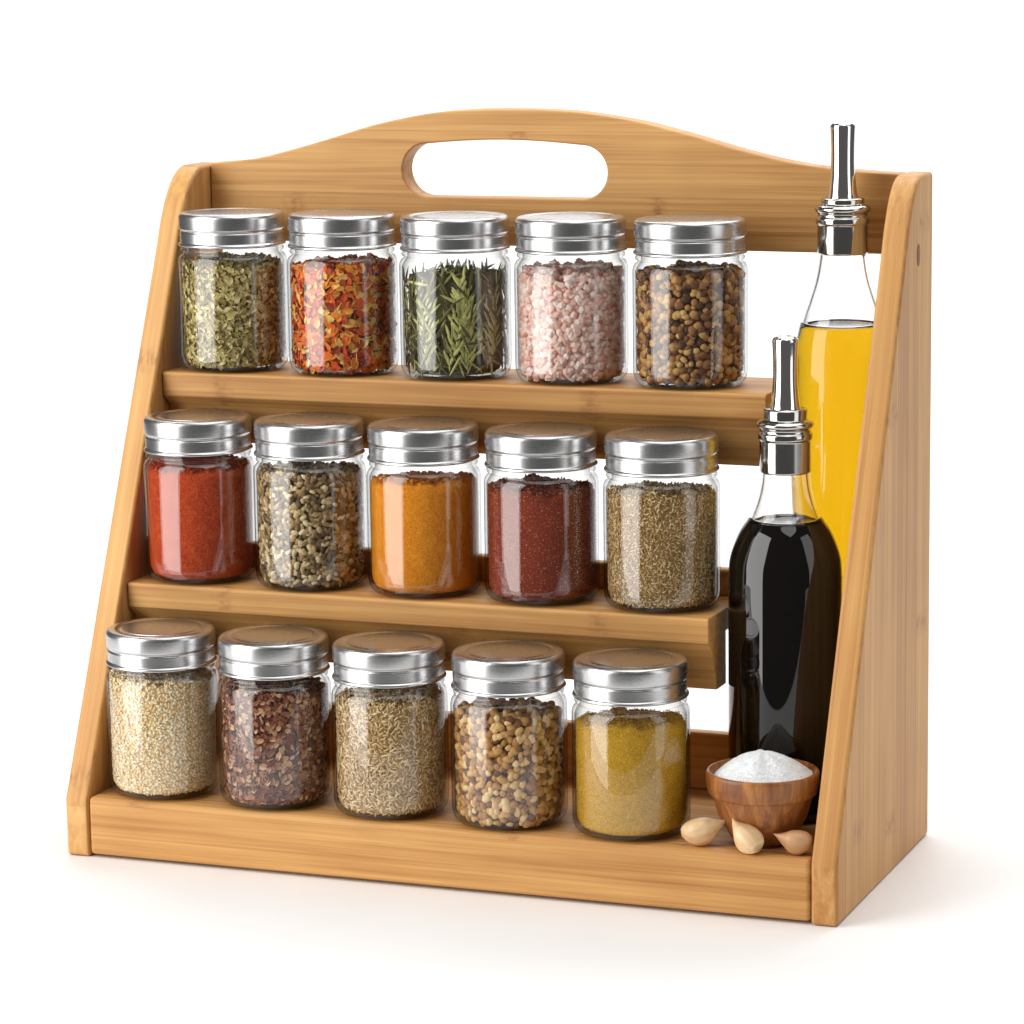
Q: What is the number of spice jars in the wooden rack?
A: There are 15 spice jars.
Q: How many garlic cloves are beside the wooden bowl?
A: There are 3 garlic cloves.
